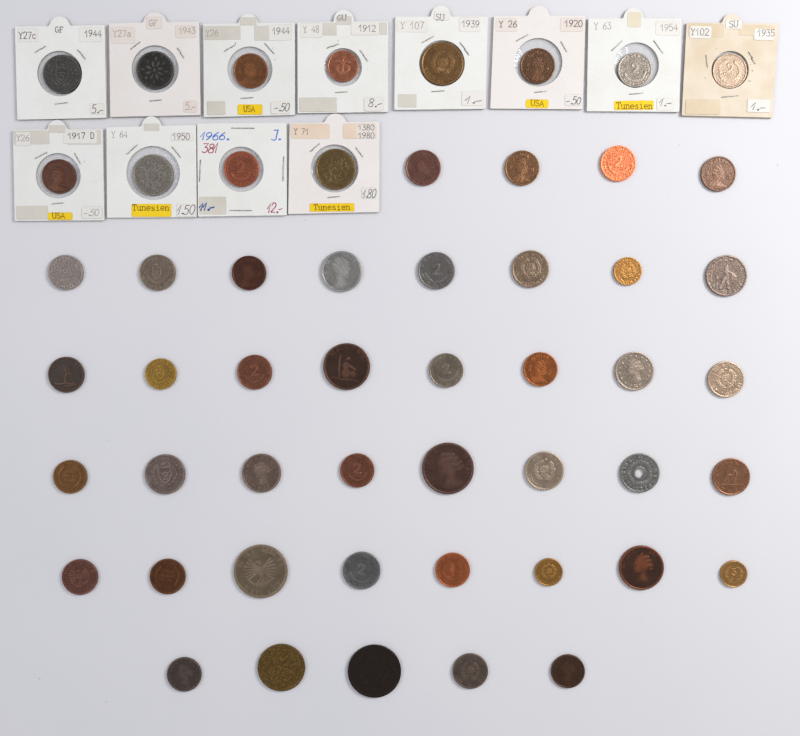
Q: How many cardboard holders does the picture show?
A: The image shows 12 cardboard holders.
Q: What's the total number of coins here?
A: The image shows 53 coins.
